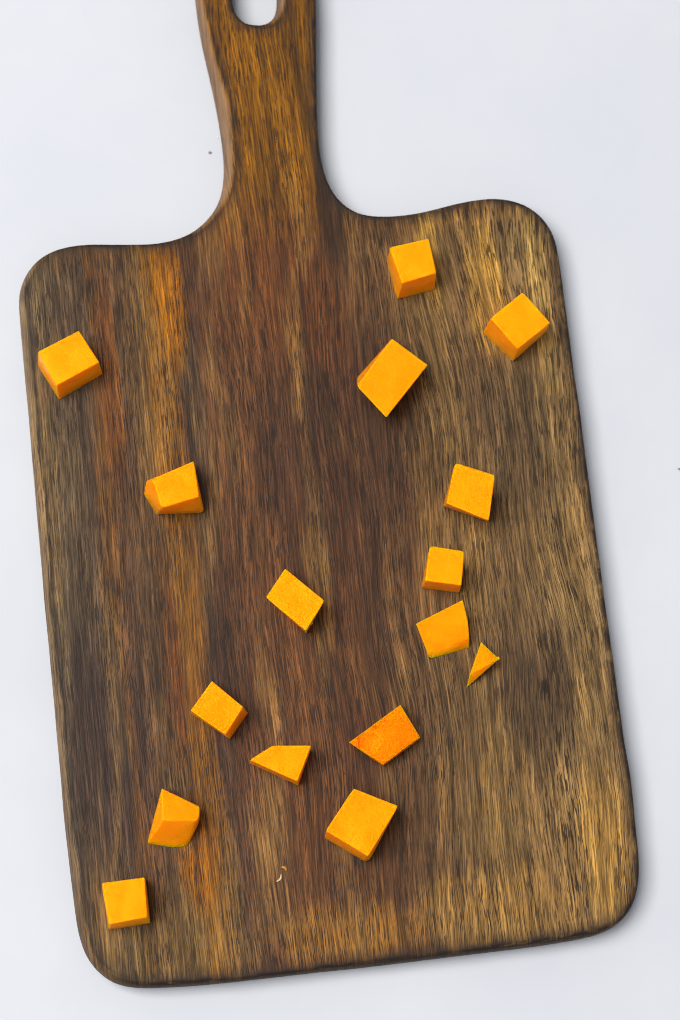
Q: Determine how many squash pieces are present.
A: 16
